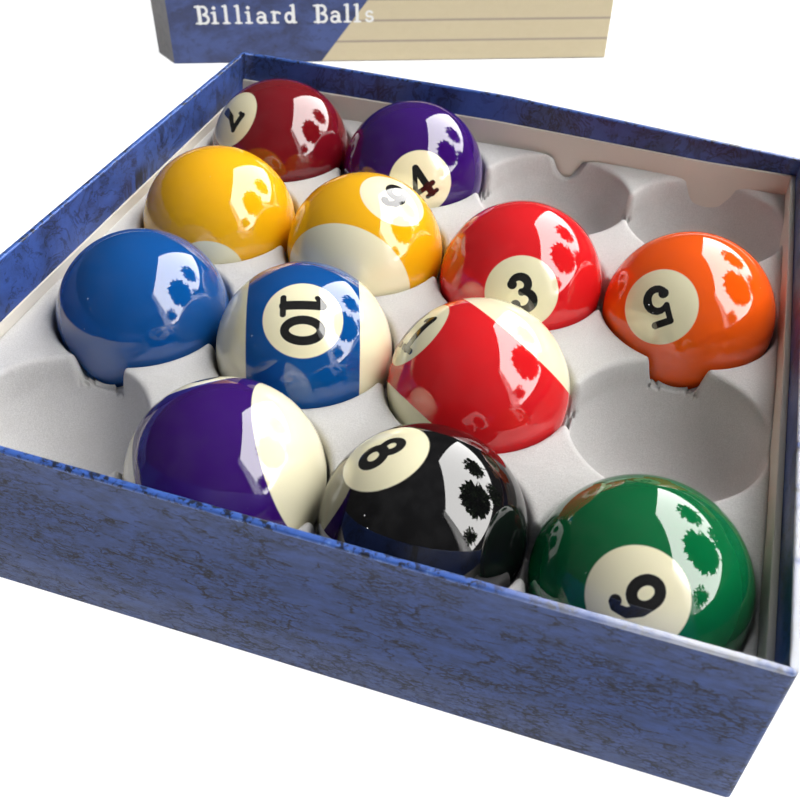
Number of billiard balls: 12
